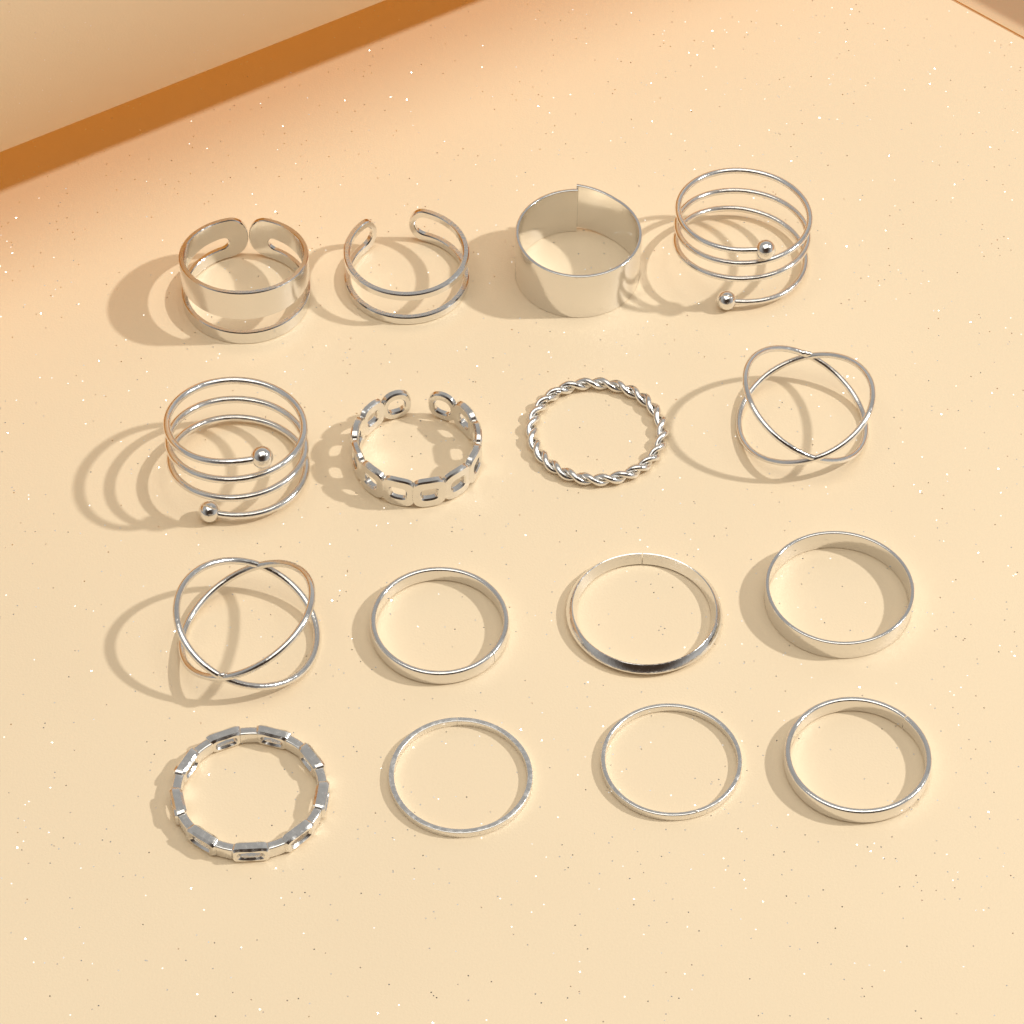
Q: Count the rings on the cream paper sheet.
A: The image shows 16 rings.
